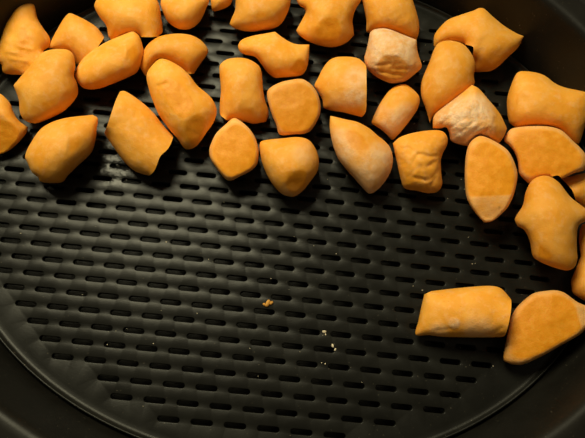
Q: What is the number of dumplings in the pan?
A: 36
